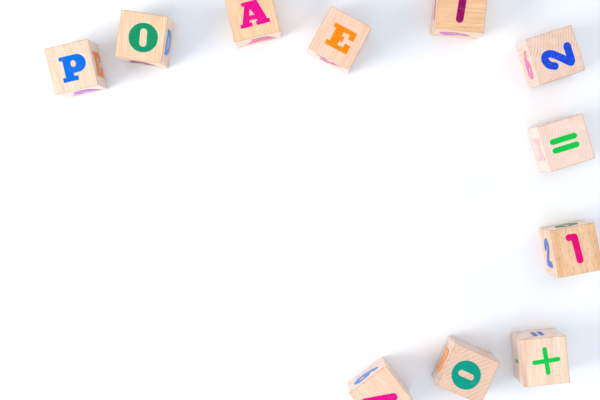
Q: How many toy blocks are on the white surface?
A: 11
